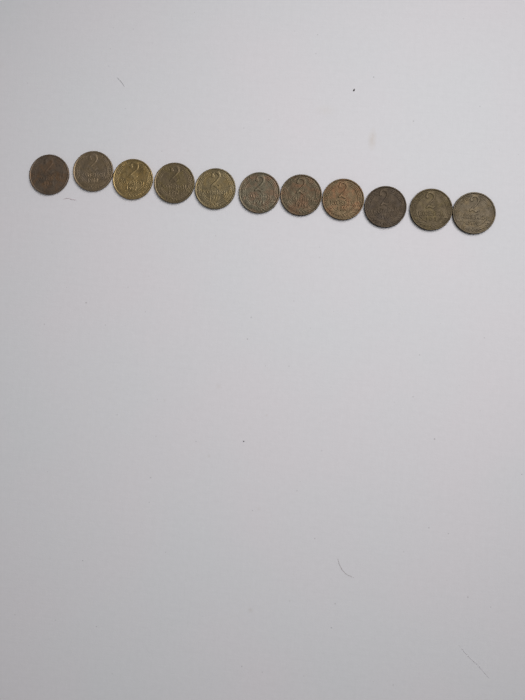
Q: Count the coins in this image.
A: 11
